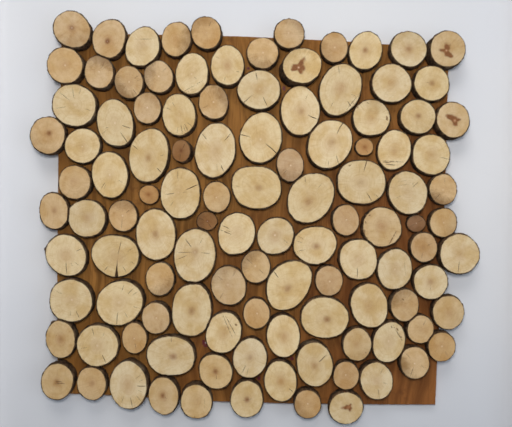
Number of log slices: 111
